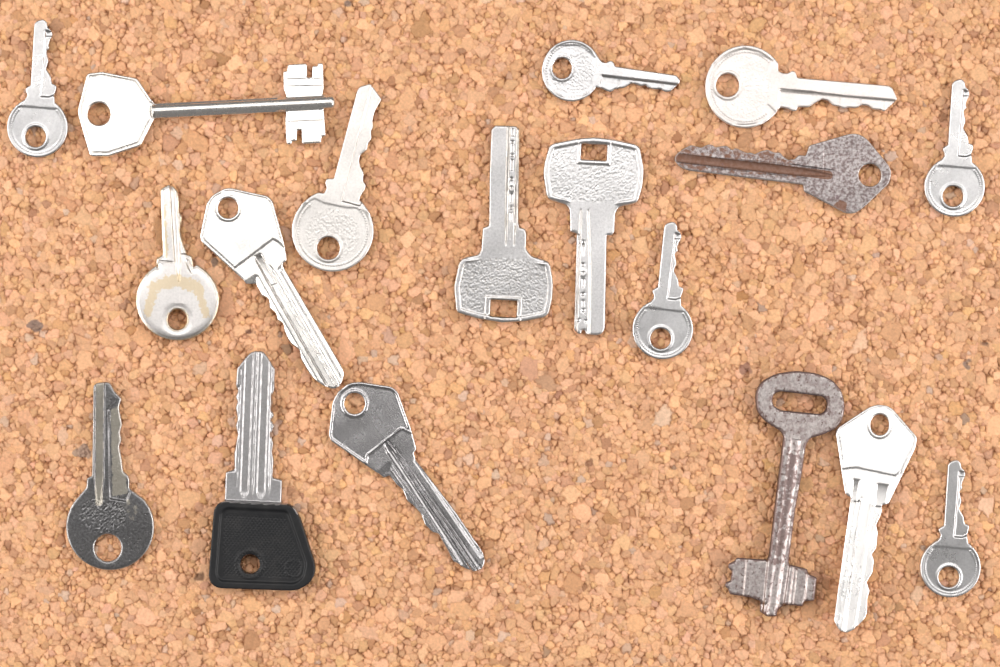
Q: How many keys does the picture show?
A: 18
